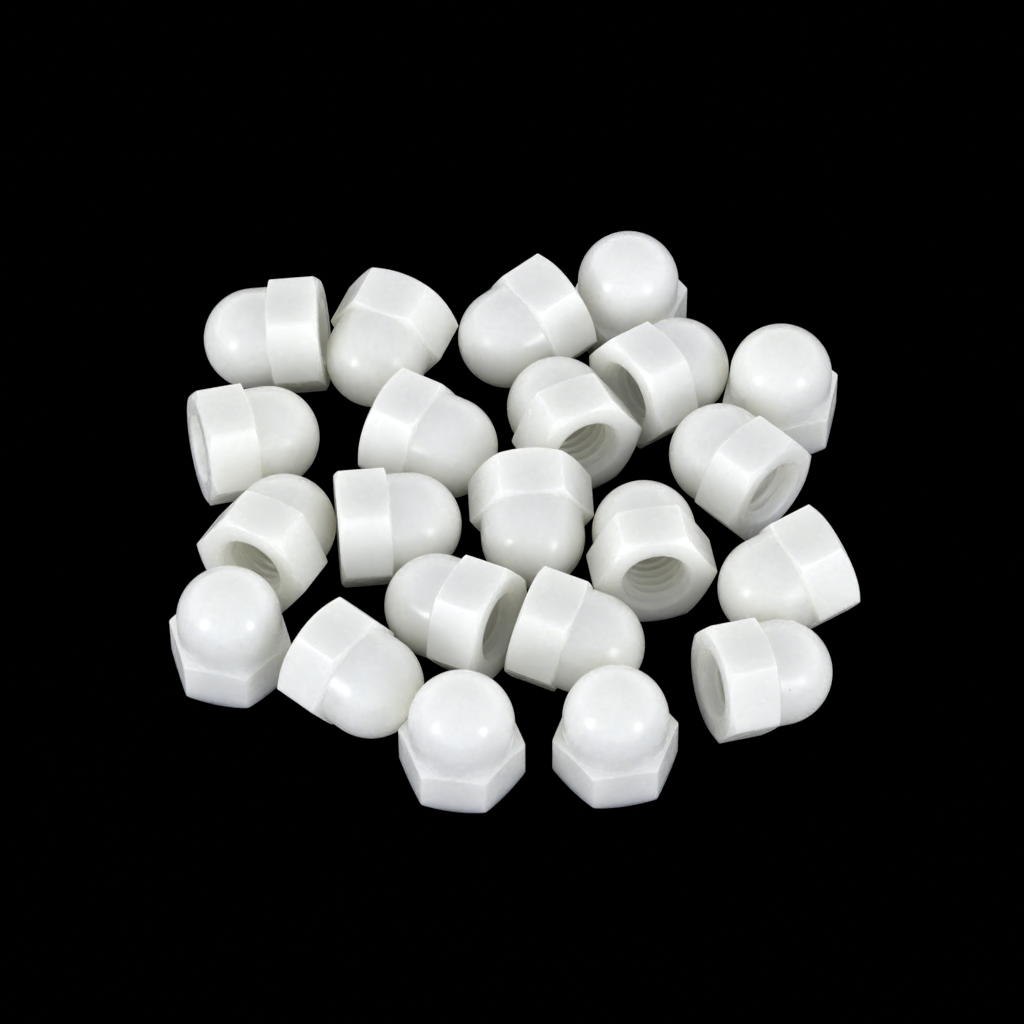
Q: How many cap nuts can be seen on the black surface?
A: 22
